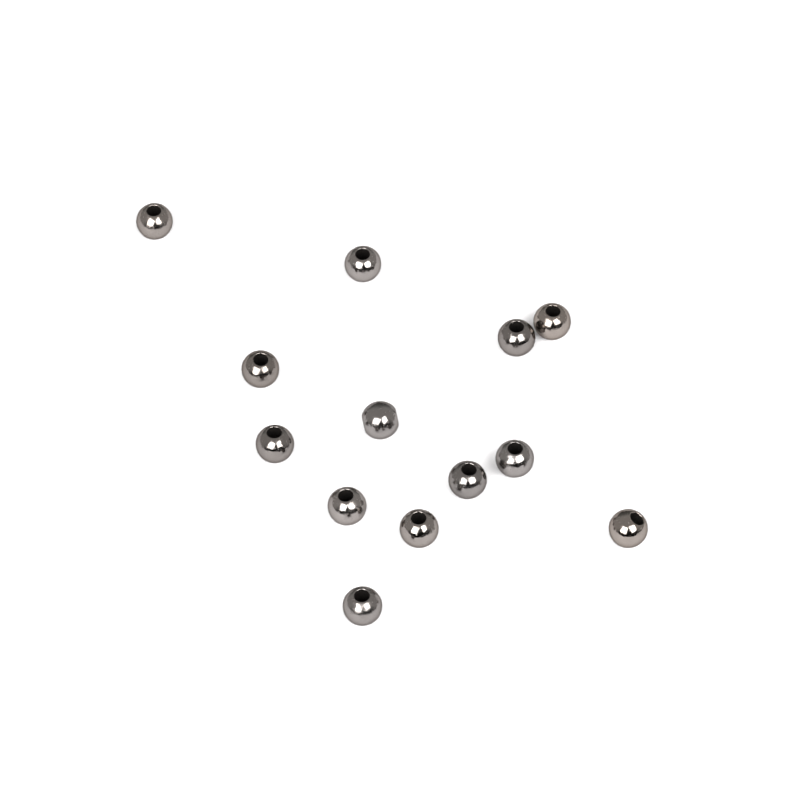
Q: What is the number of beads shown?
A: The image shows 13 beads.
